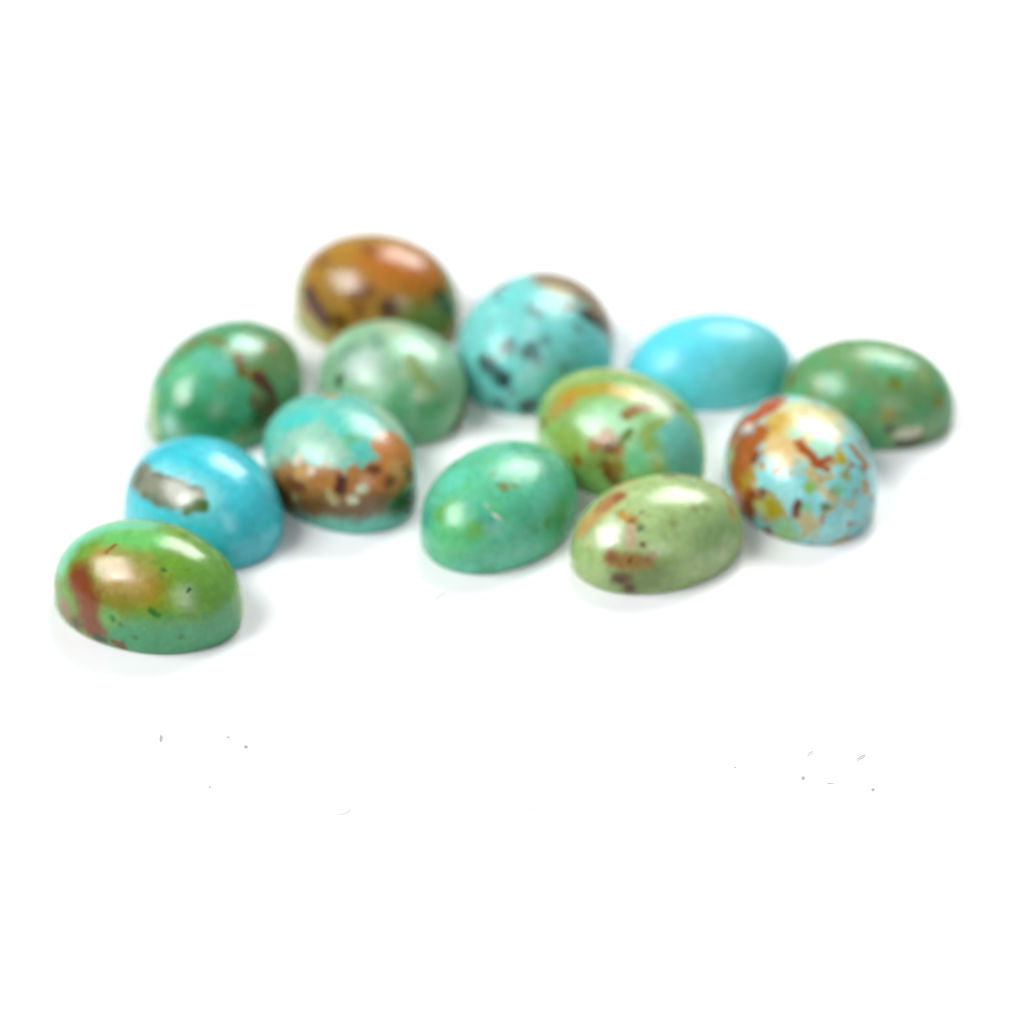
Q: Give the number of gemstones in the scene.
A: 13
